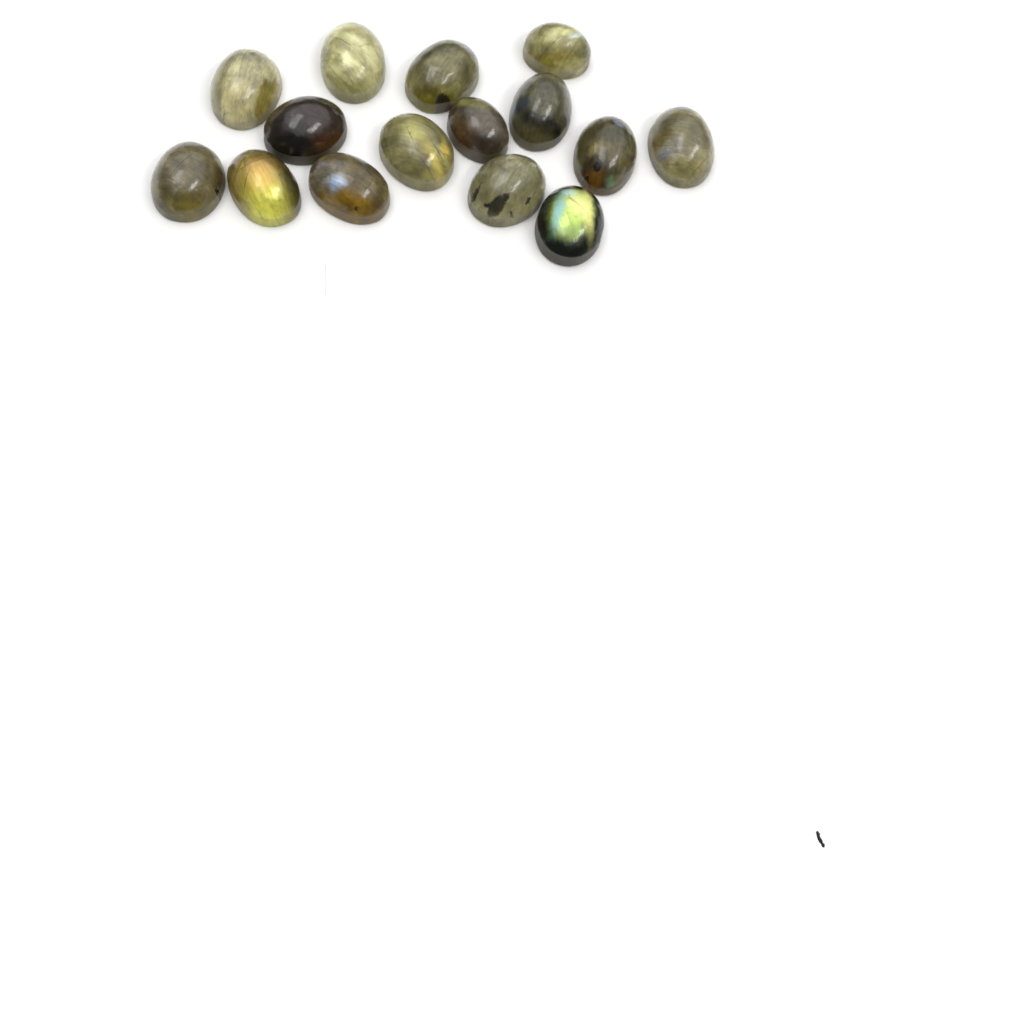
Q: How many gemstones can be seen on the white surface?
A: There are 15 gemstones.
